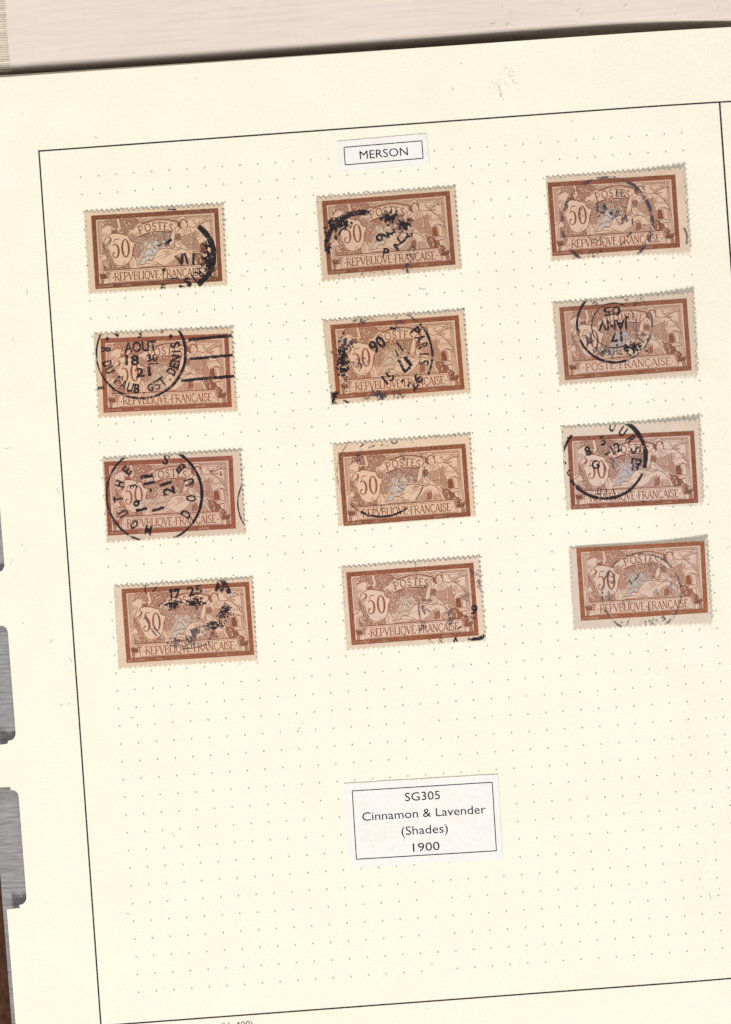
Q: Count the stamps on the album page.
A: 12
